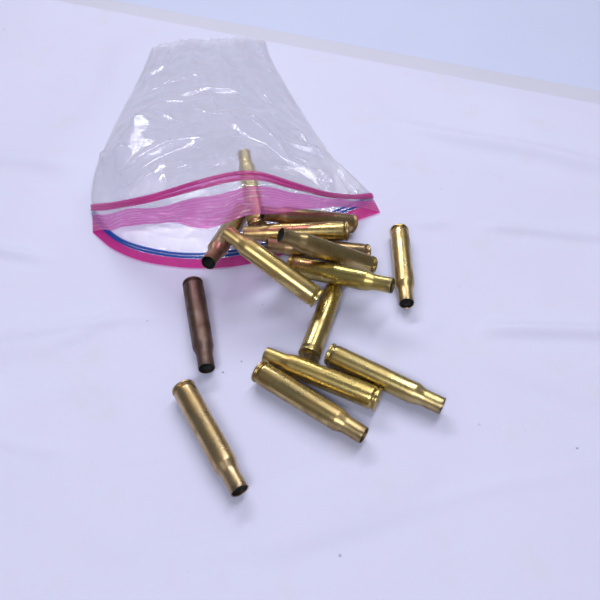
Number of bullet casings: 15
